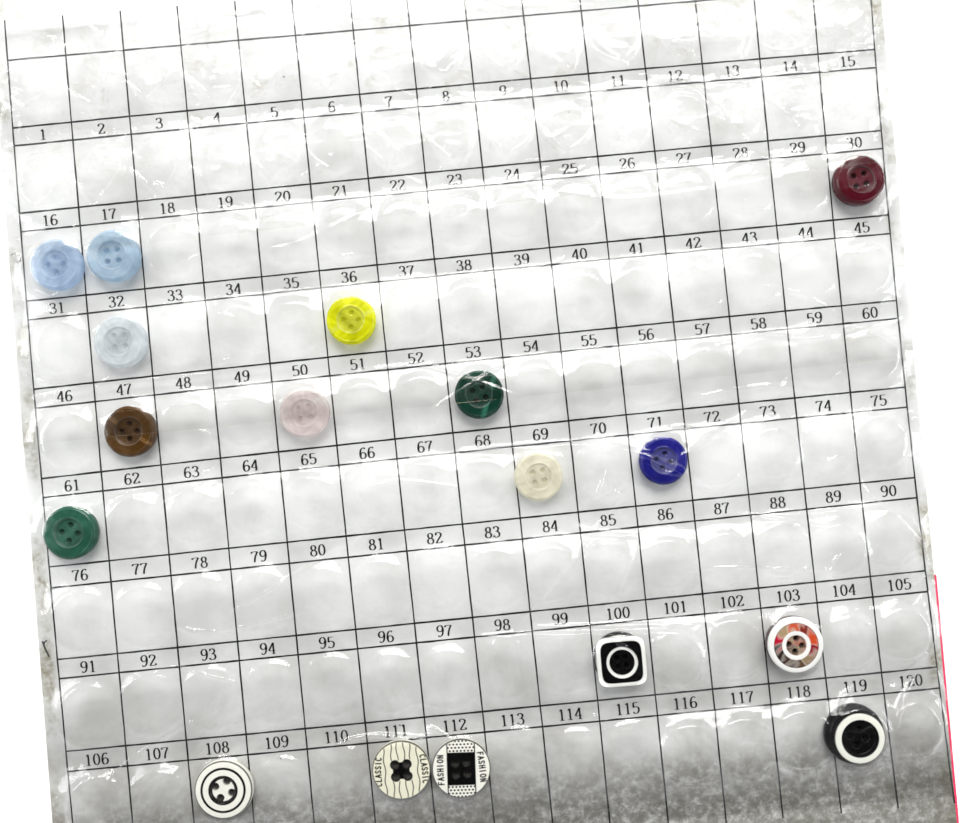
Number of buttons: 17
